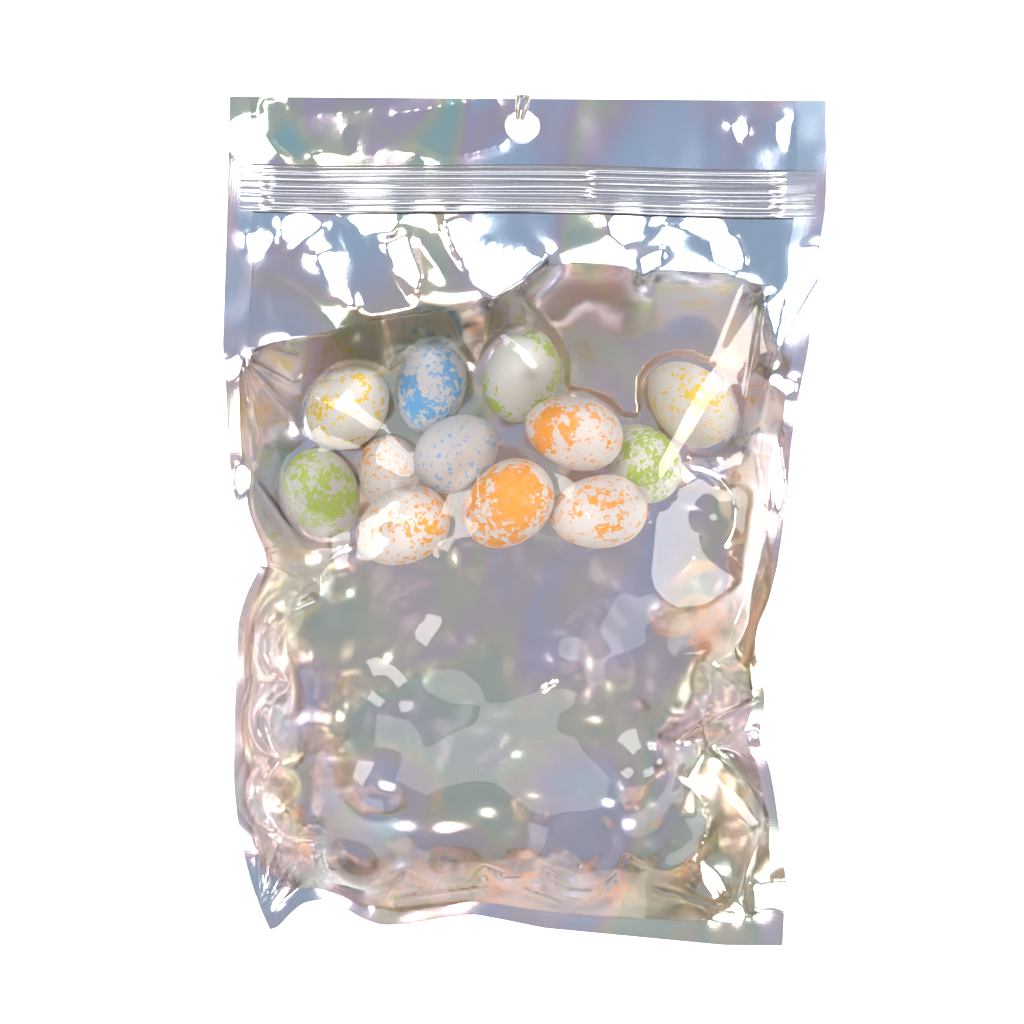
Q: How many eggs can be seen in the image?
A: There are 12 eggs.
